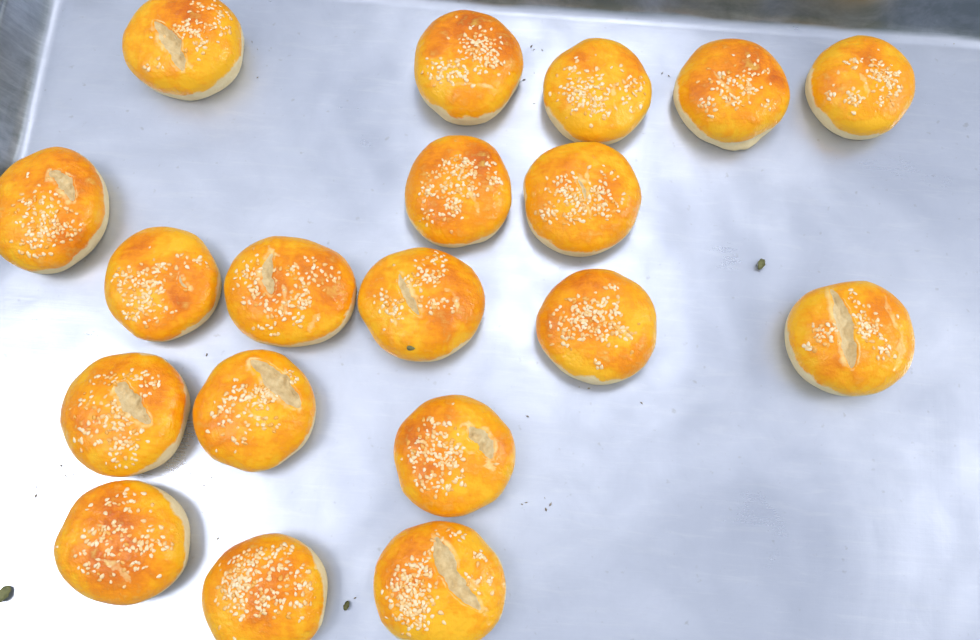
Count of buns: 19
